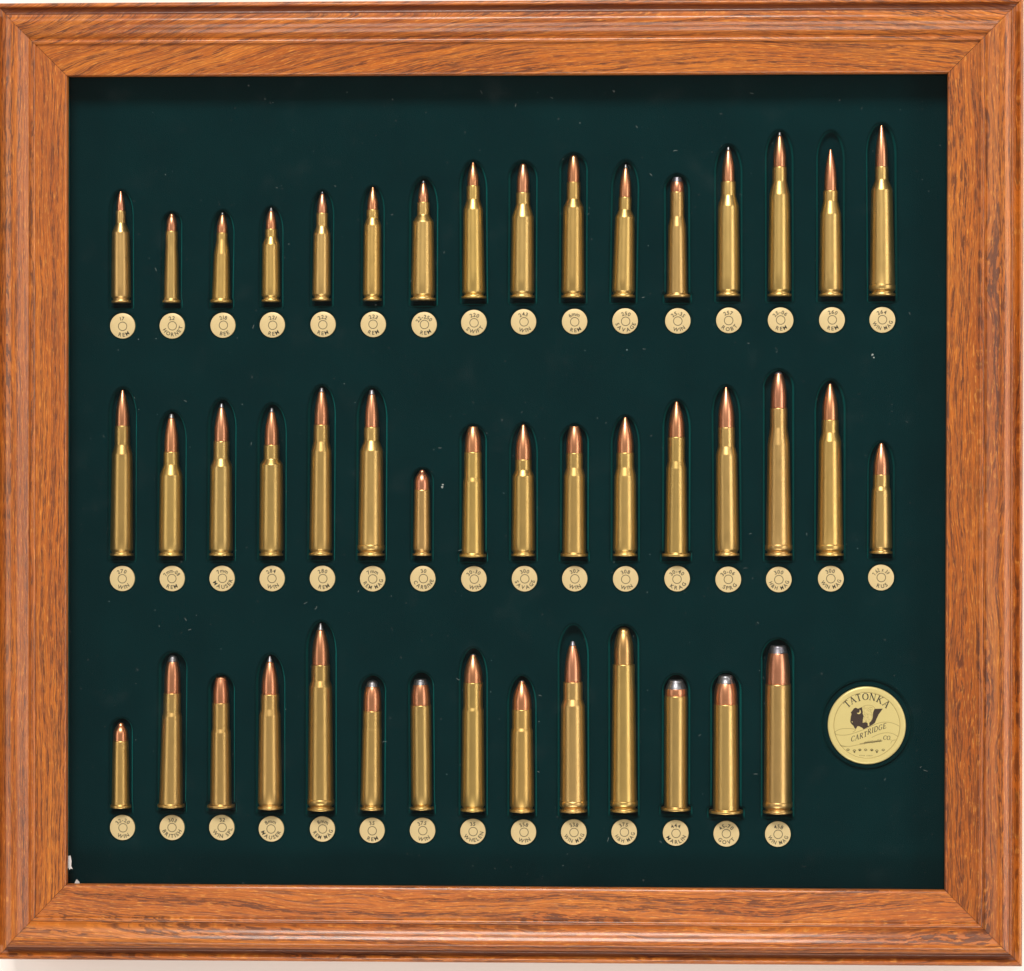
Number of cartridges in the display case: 46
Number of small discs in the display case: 46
